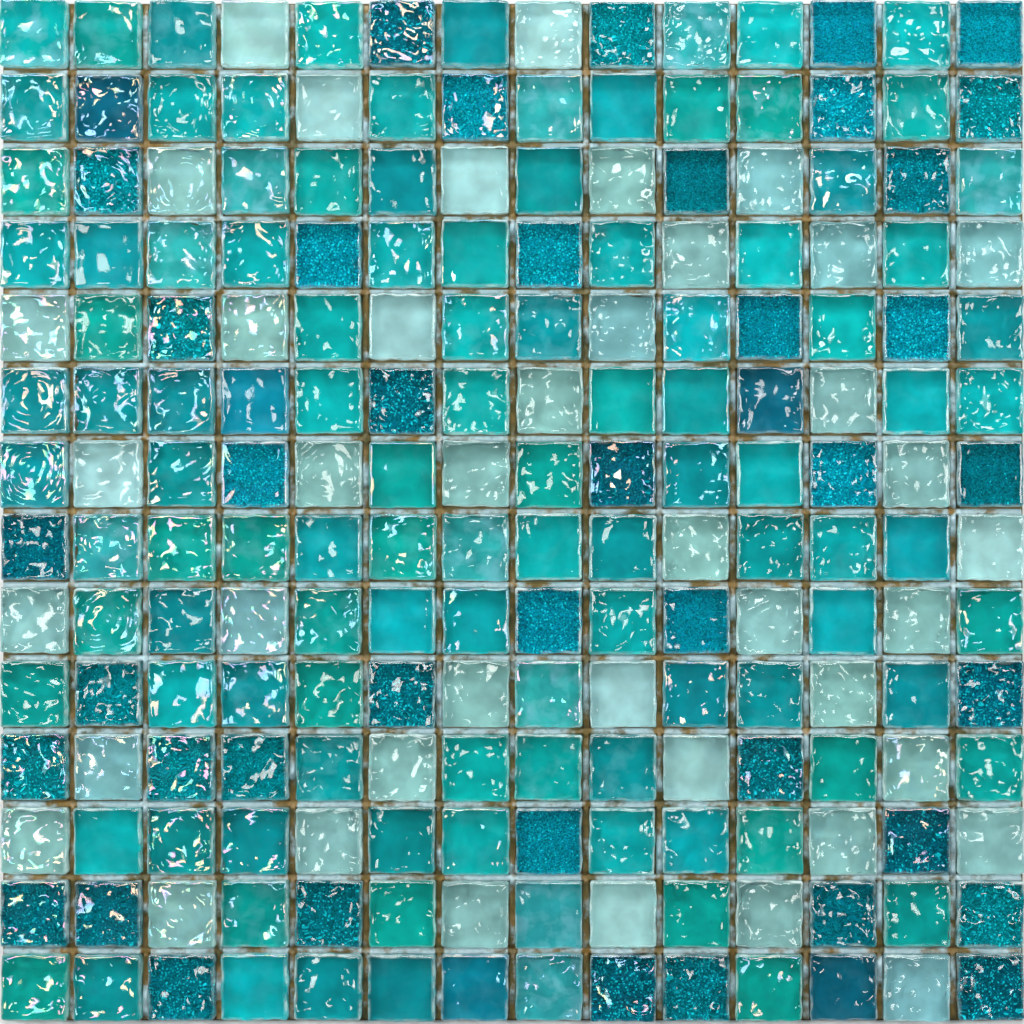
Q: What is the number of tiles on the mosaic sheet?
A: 196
